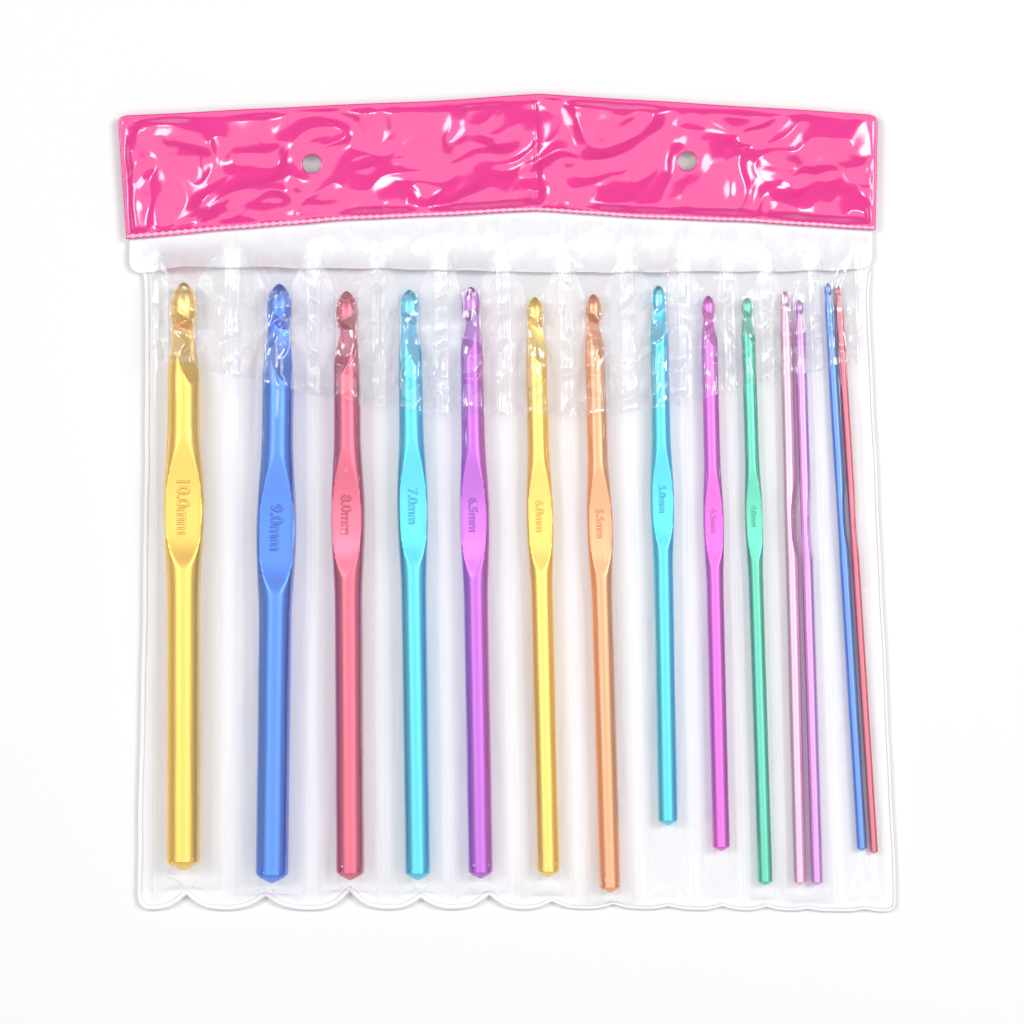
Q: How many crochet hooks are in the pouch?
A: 14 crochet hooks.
